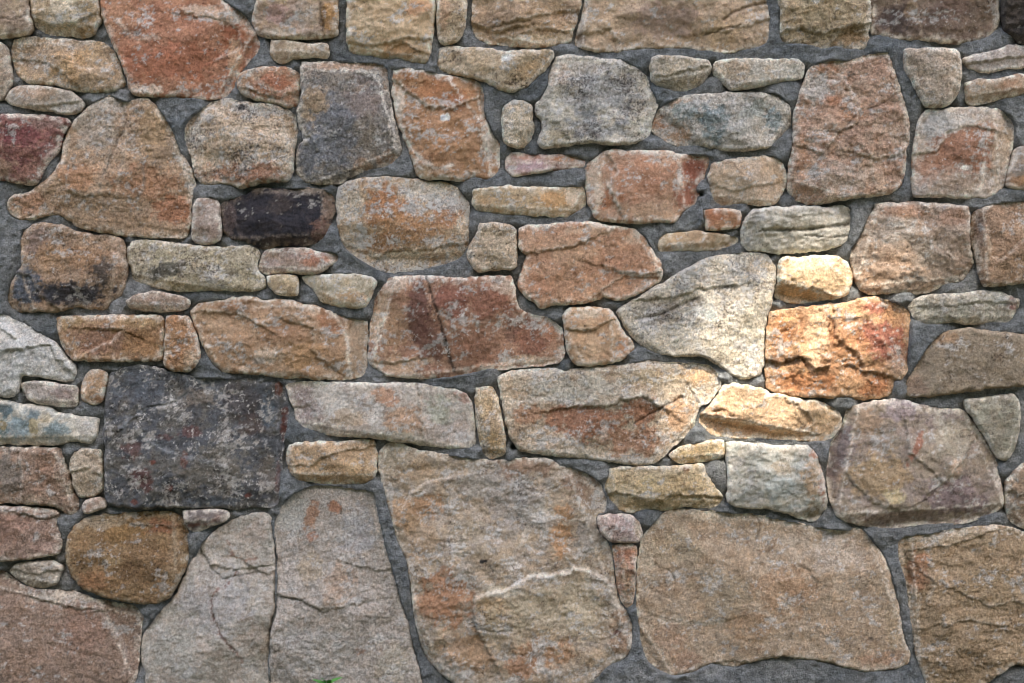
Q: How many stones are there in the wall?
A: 94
